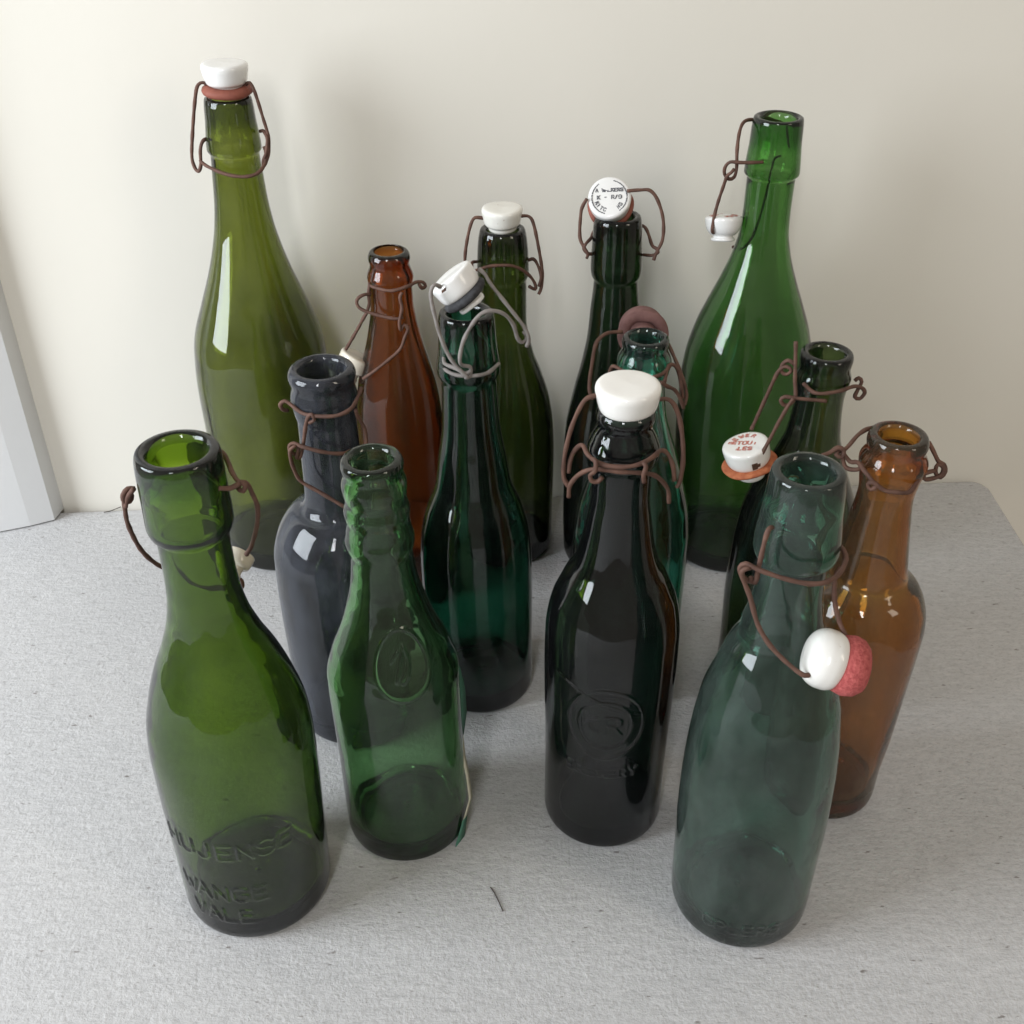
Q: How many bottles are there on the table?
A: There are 14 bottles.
